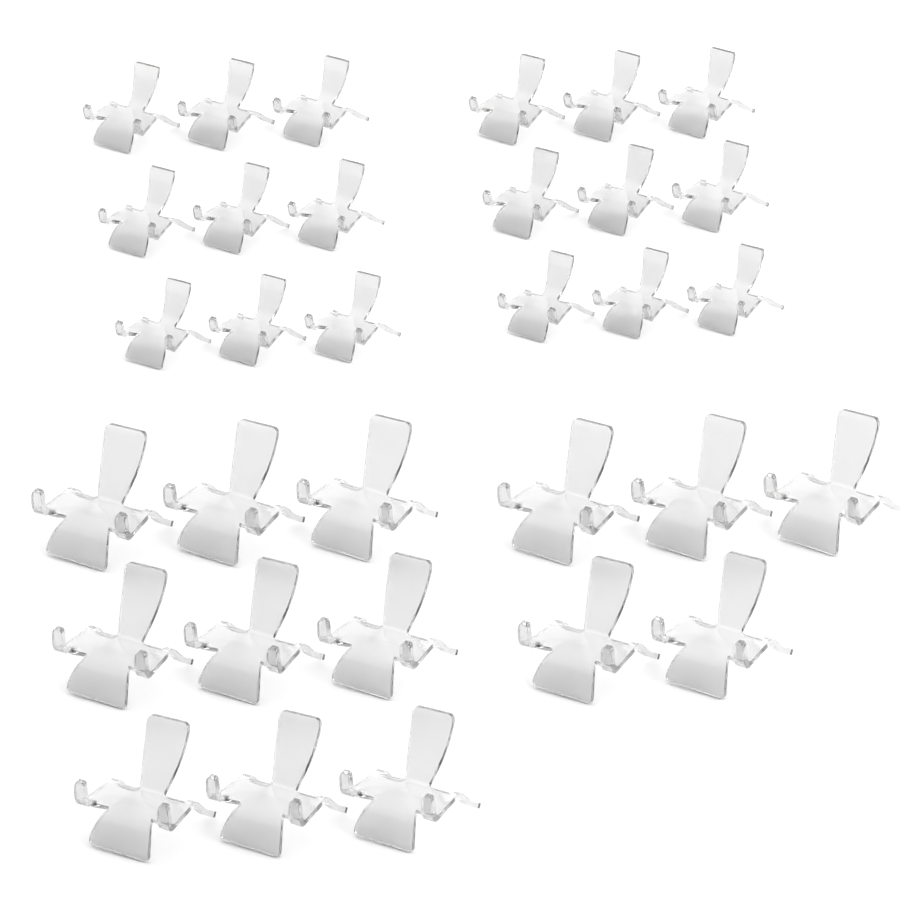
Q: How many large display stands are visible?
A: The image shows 14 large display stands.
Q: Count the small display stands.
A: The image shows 18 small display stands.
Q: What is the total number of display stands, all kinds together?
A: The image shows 32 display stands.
